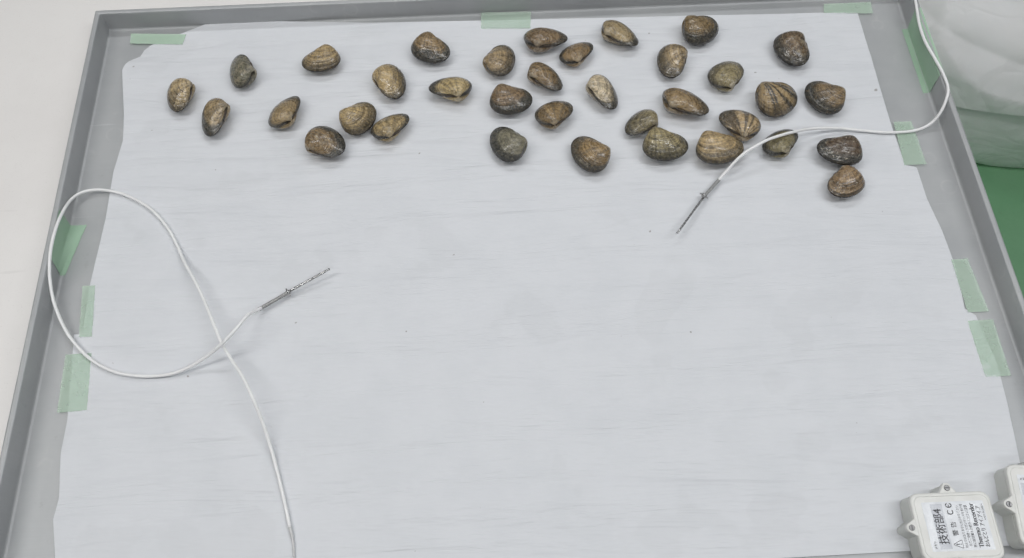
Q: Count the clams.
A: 35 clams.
